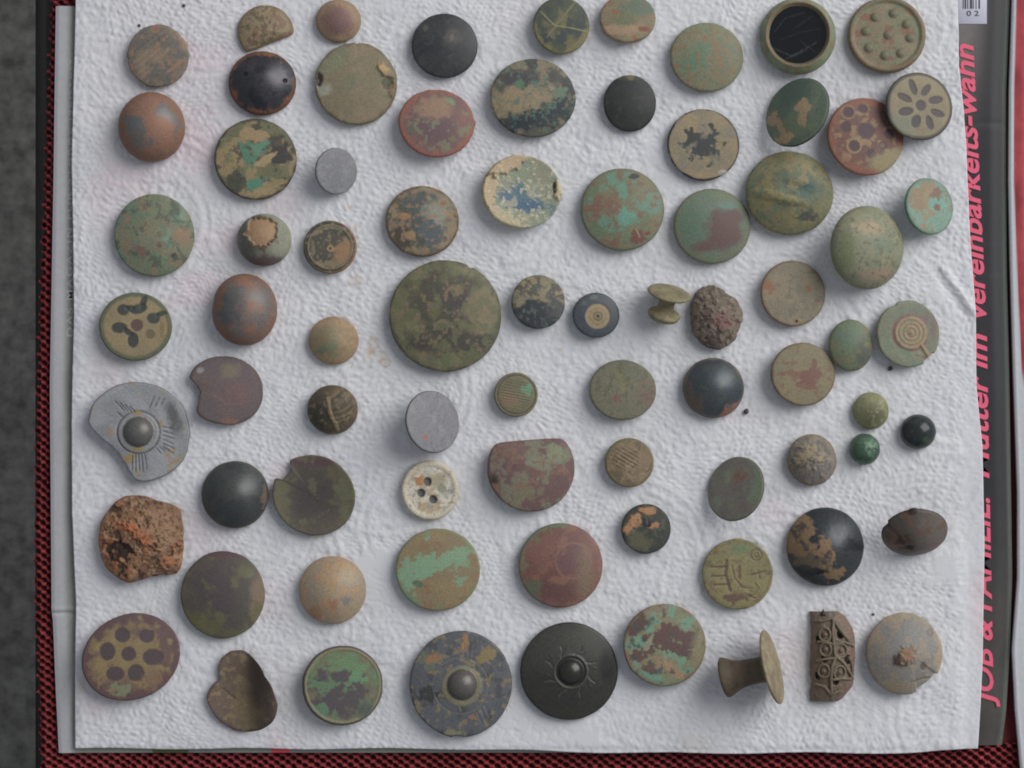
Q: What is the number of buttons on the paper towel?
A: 77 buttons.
